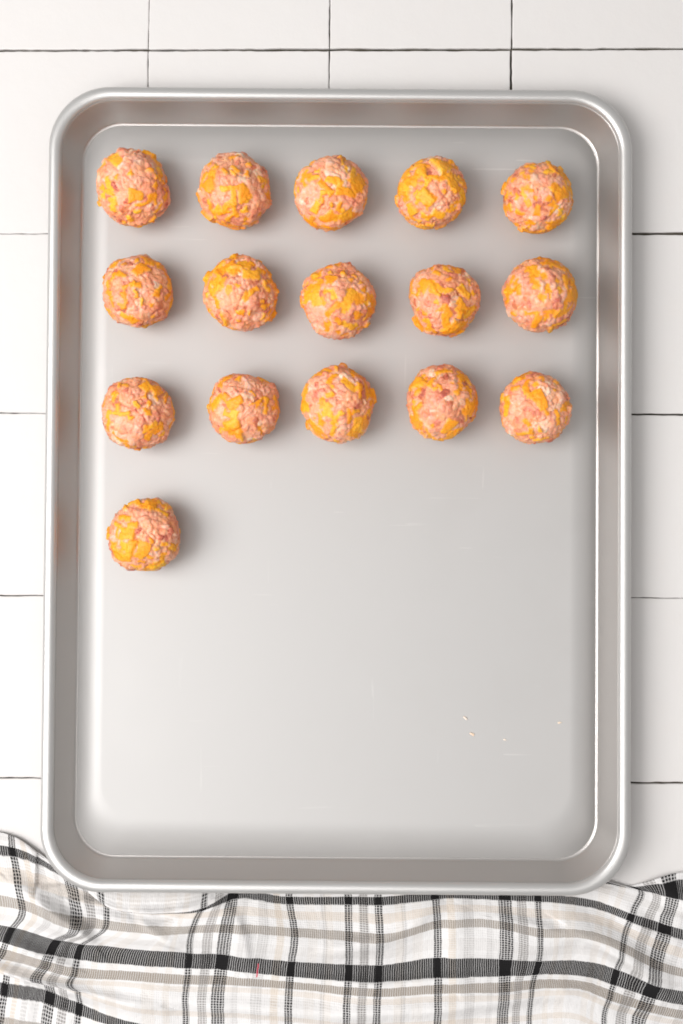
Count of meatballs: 16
